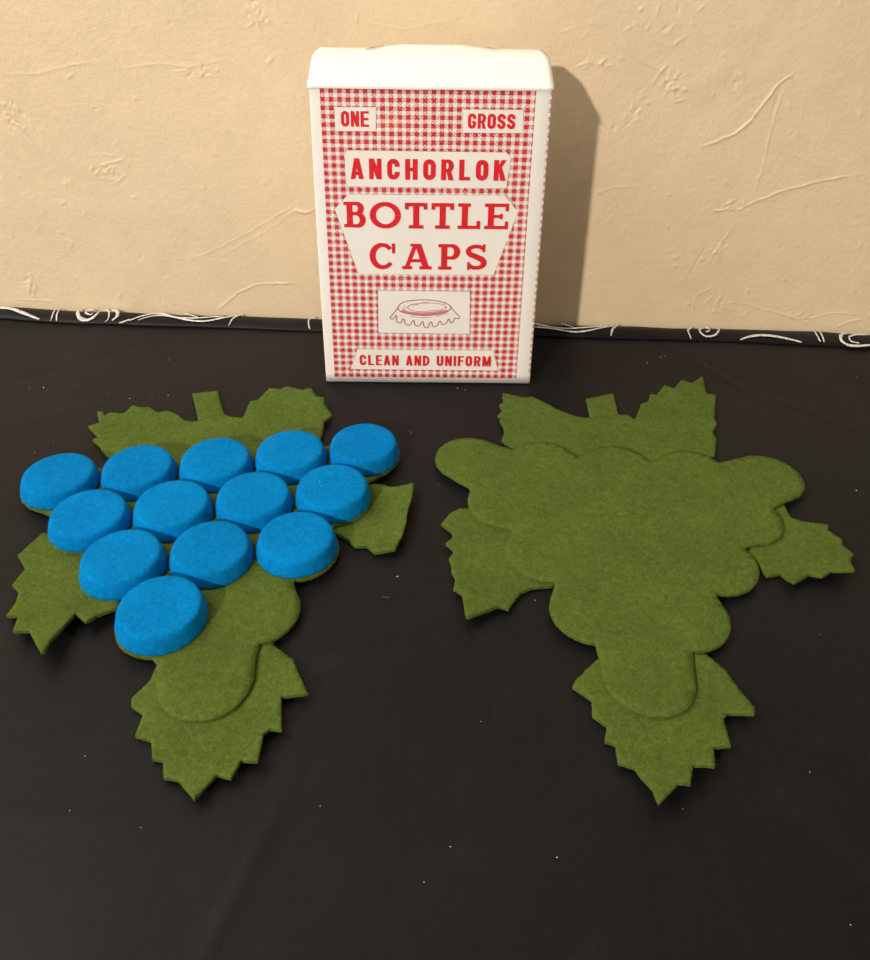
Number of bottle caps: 13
